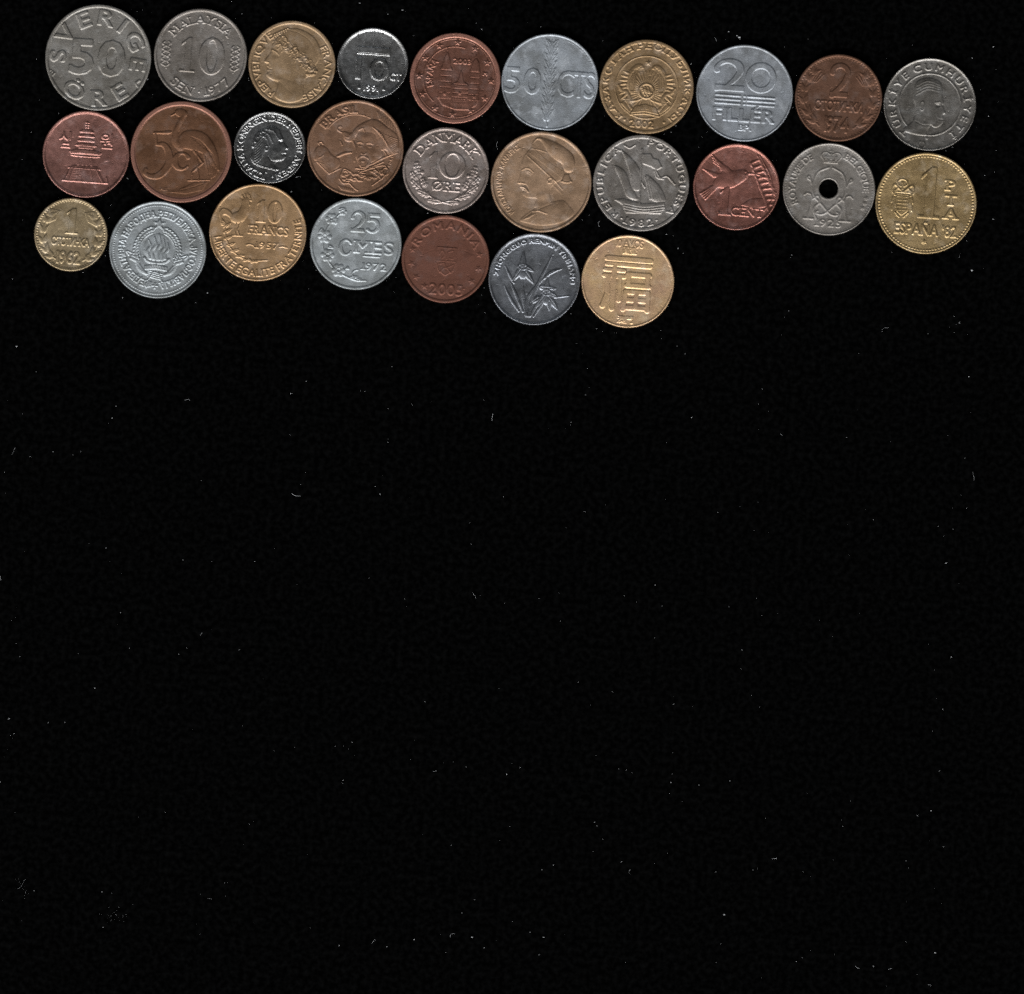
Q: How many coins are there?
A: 27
